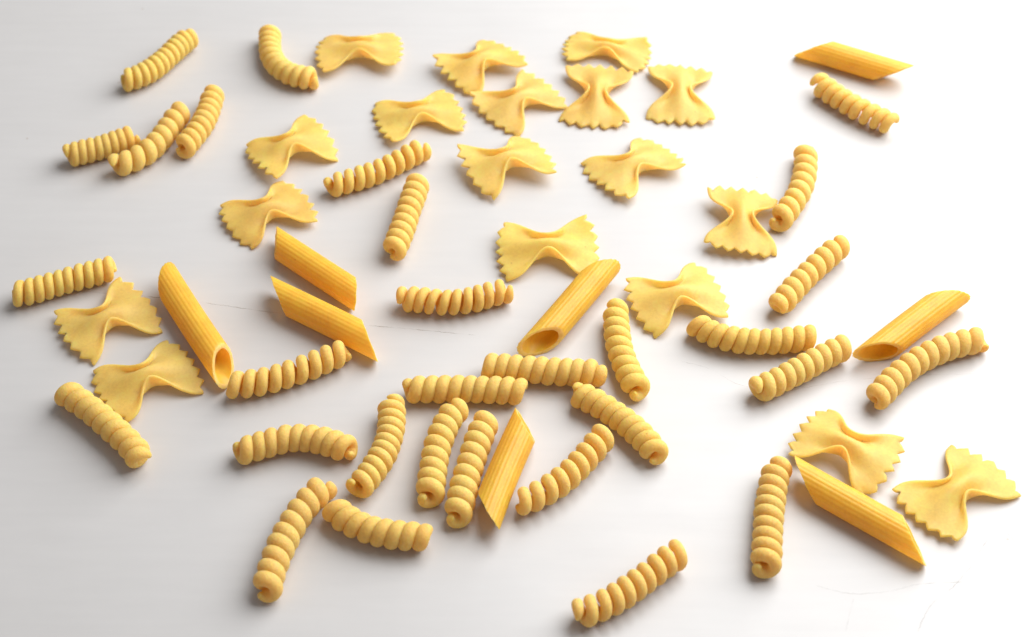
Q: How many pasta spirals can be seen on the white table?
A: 30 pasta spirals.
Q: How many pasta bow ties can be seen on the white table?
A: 18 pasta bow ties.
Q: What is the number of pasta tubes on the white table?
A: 8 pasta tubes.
